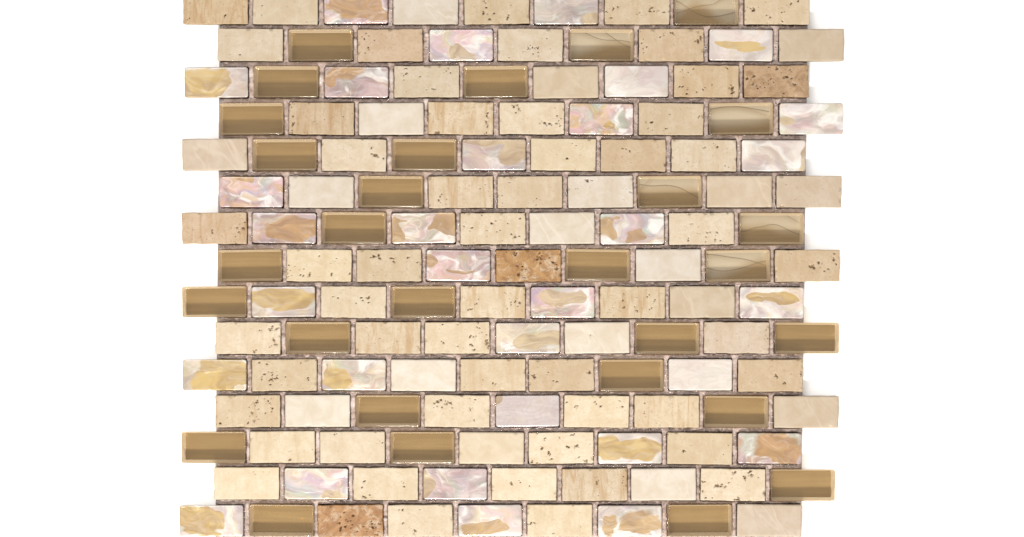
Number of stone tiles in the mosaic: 75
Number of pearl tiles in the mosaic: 31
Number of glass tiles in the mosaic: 29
